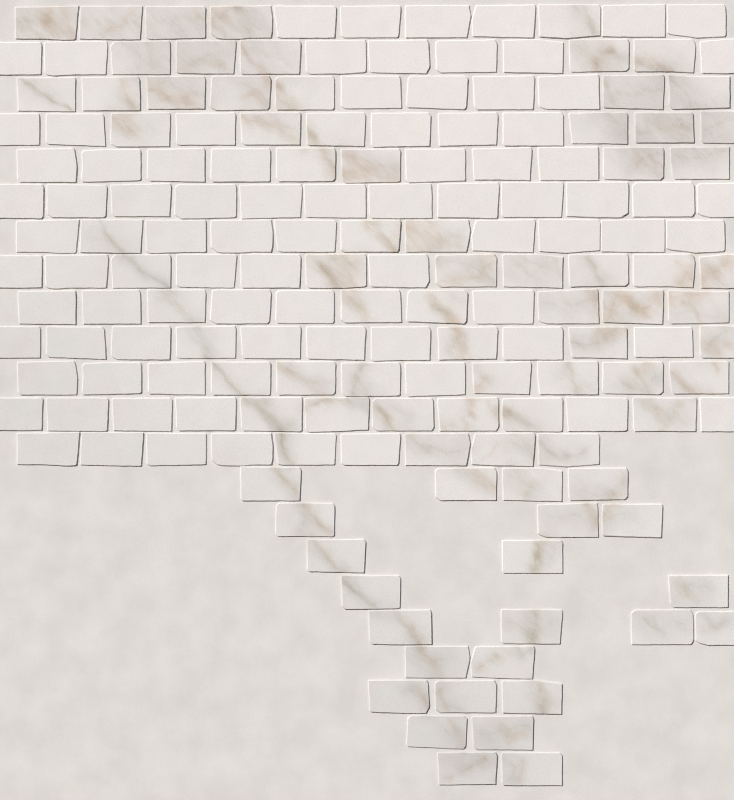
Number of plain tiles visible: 83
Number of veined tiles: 88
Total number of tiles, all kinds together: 171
